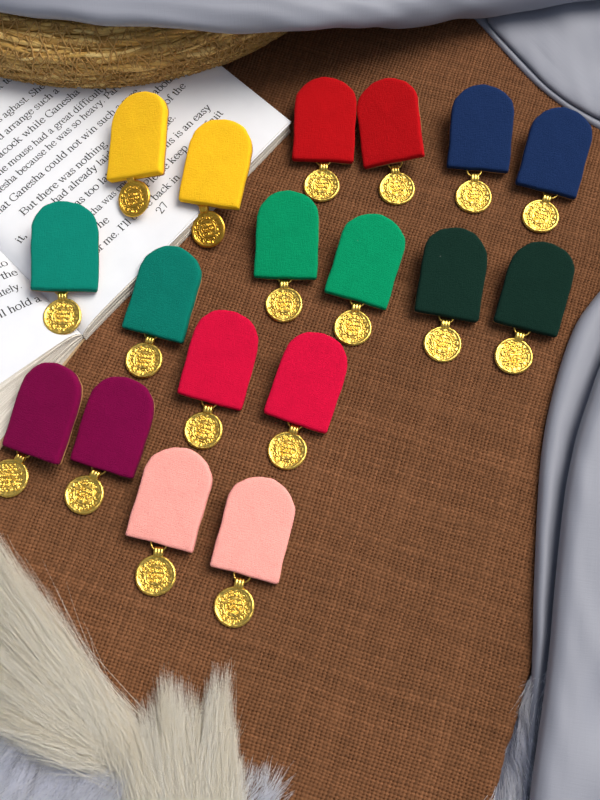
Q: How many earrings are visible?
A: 18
